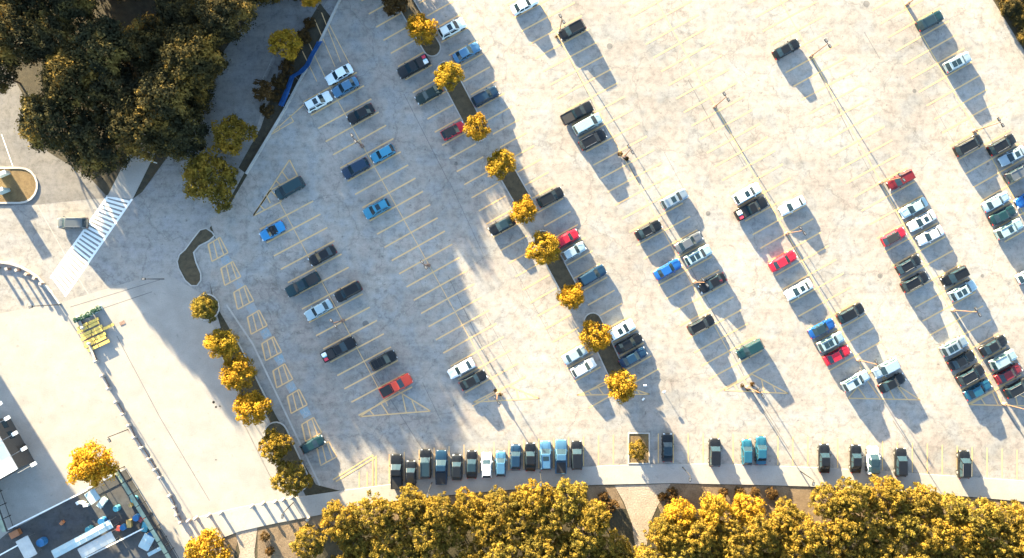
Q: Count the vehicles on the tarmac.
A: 112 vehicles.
